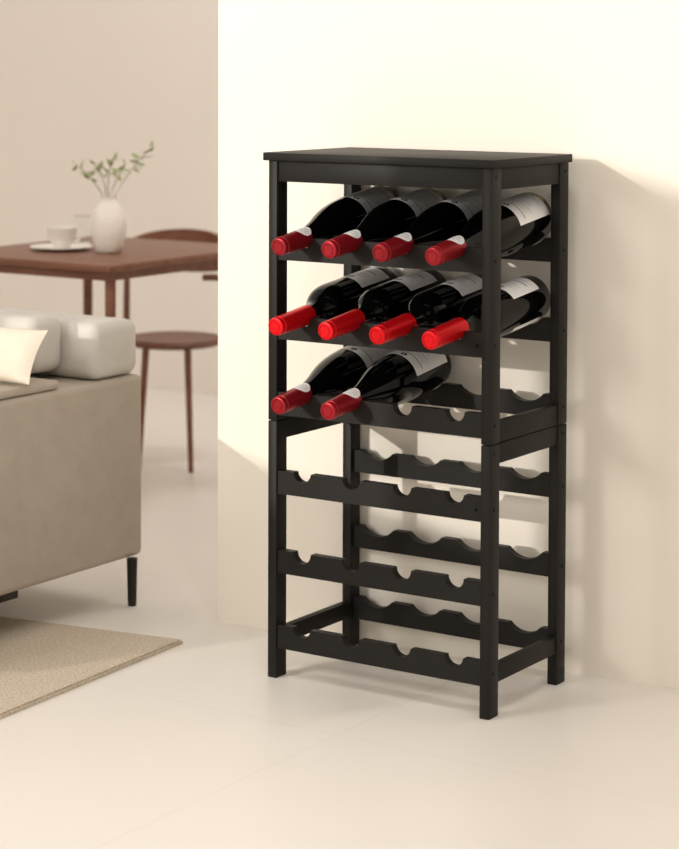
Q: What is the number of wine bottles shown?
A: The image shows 10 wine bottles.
